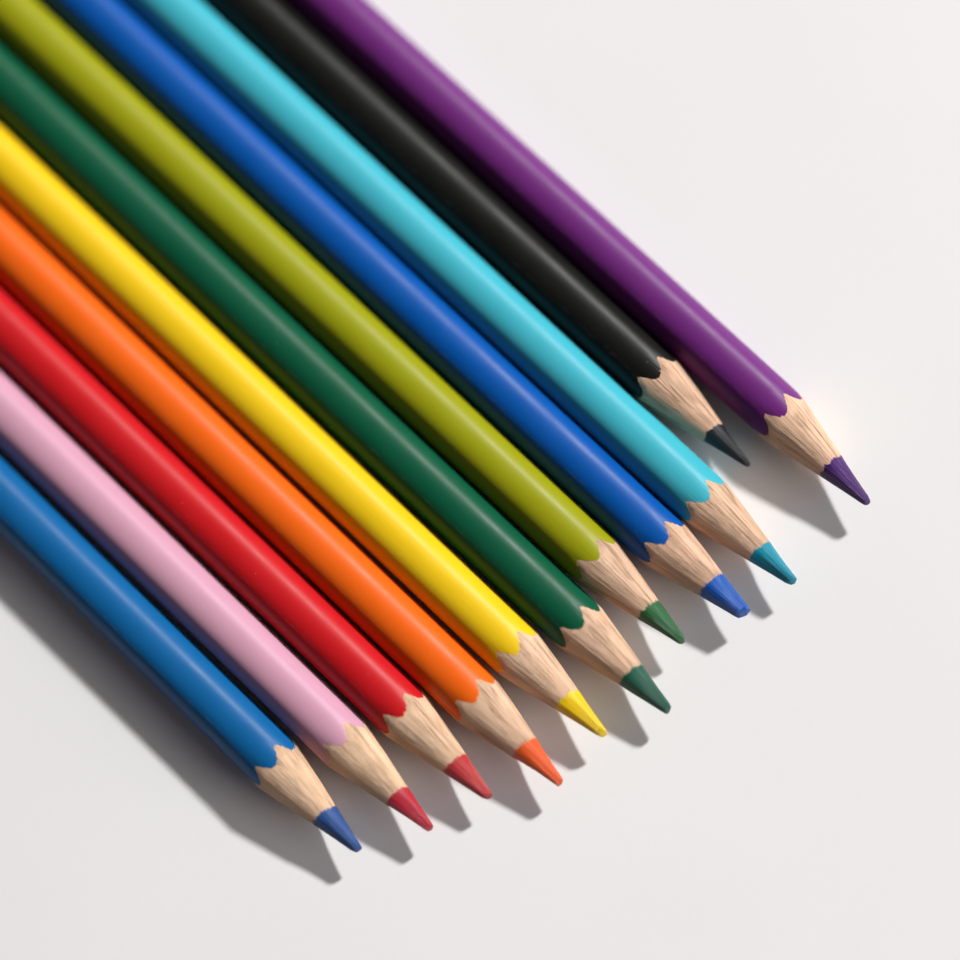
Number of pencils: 11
